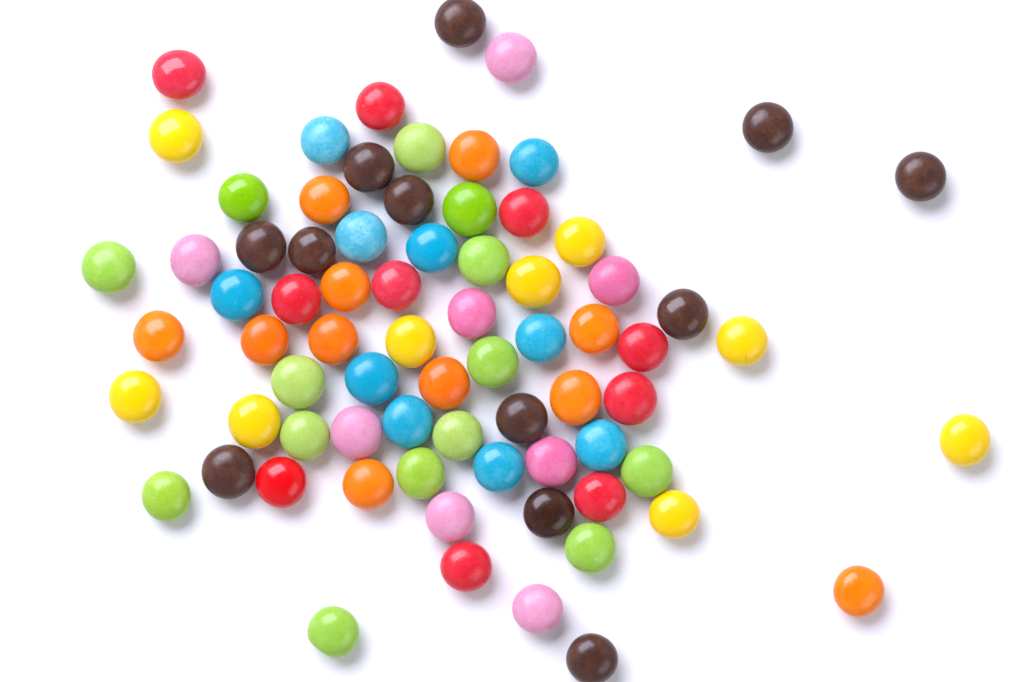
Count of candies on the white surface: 74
